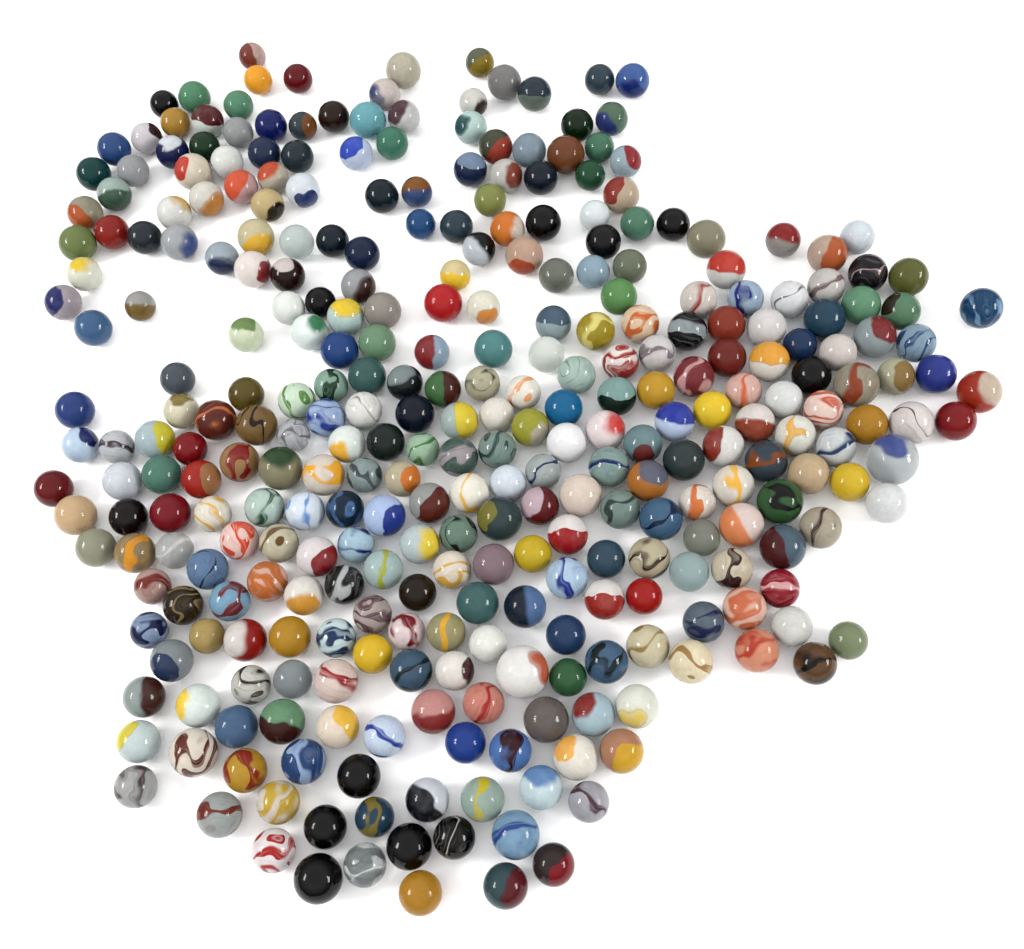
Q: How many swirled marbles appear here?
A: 99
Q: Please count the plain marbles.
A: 120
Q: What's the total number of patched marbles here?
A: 105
